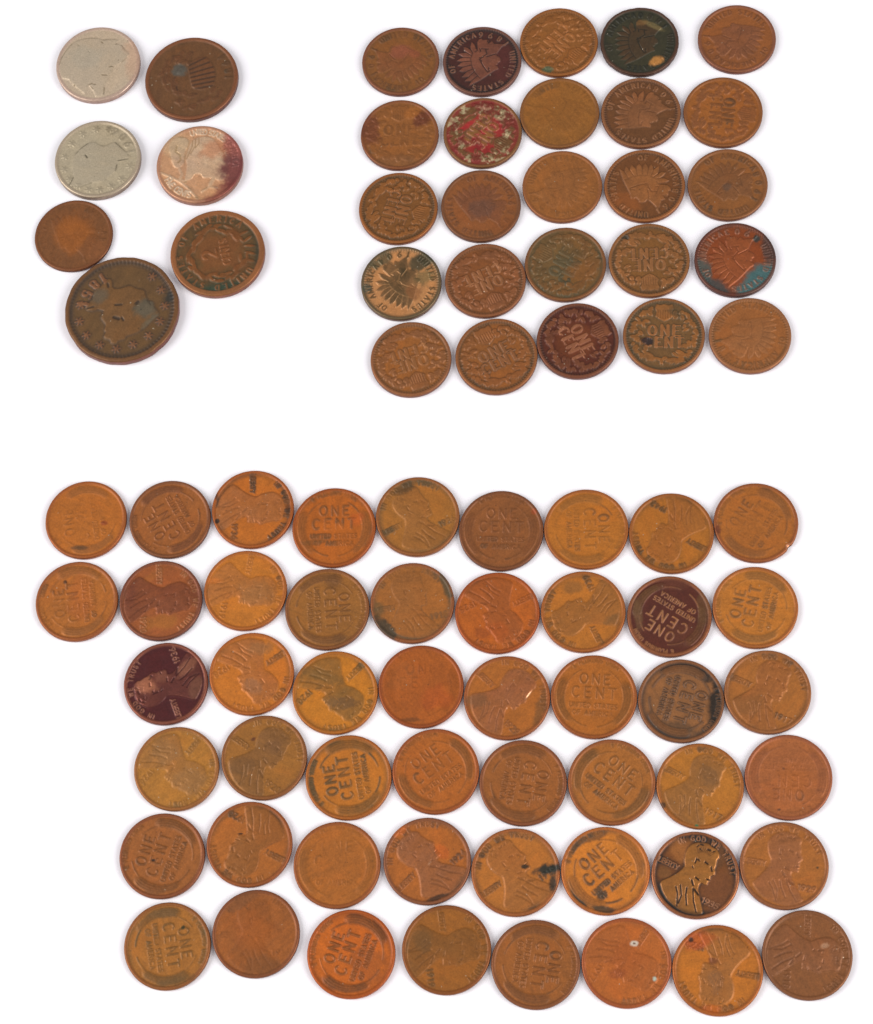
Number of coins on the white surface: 82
